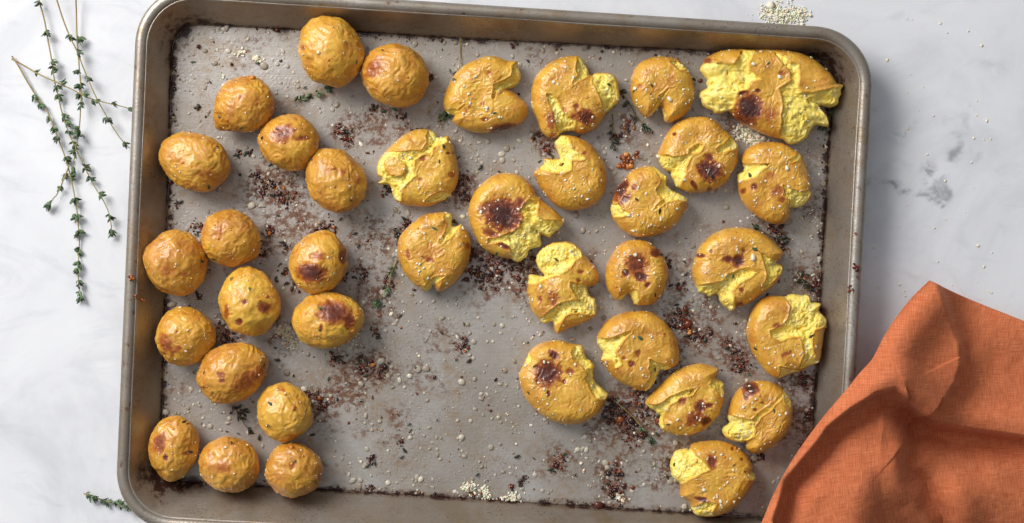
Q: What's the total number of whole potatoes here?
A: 17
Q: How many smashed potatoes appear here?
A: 20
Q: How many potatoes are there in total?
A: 37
